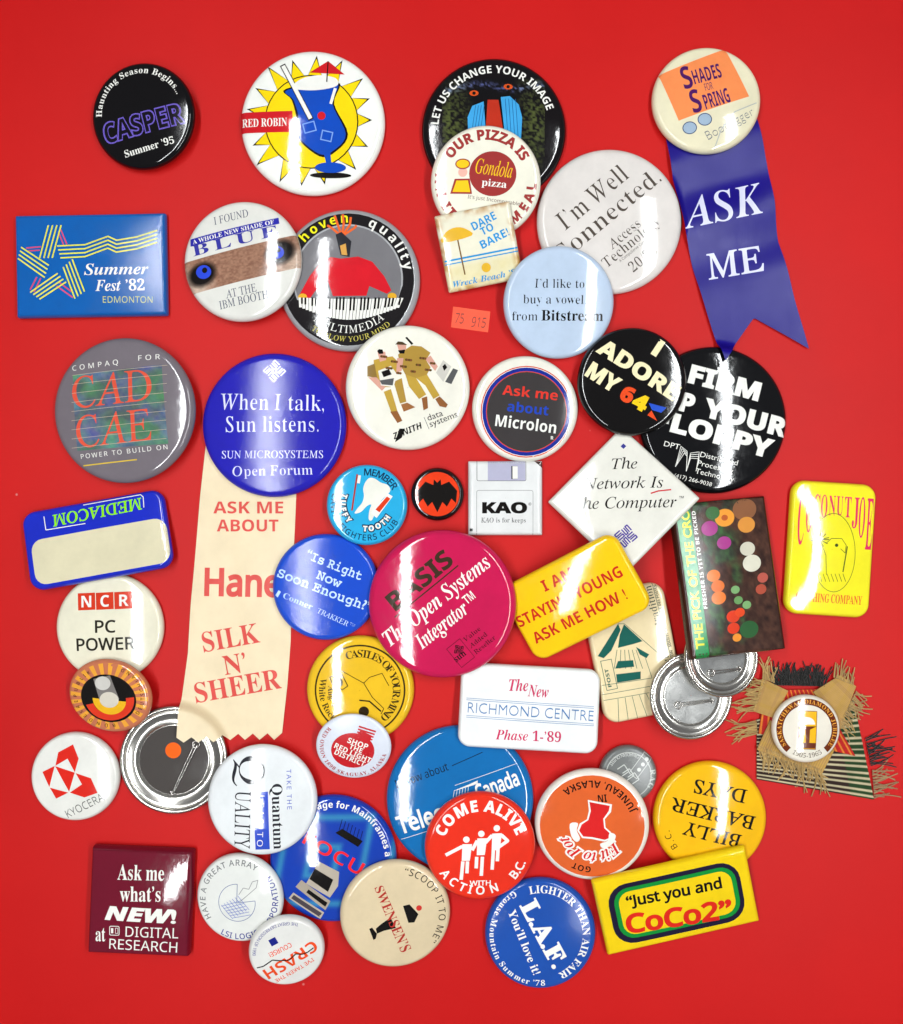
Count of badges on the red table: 51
